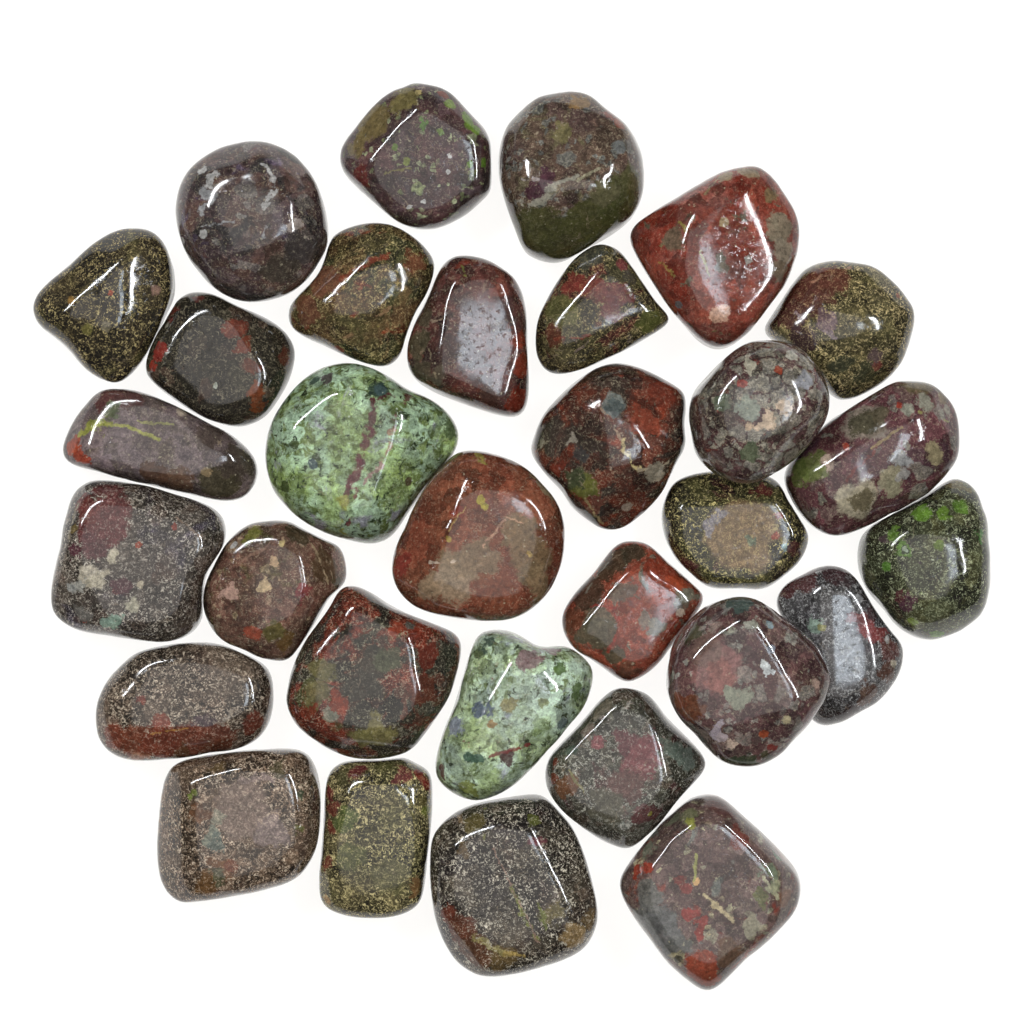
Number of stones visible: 31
